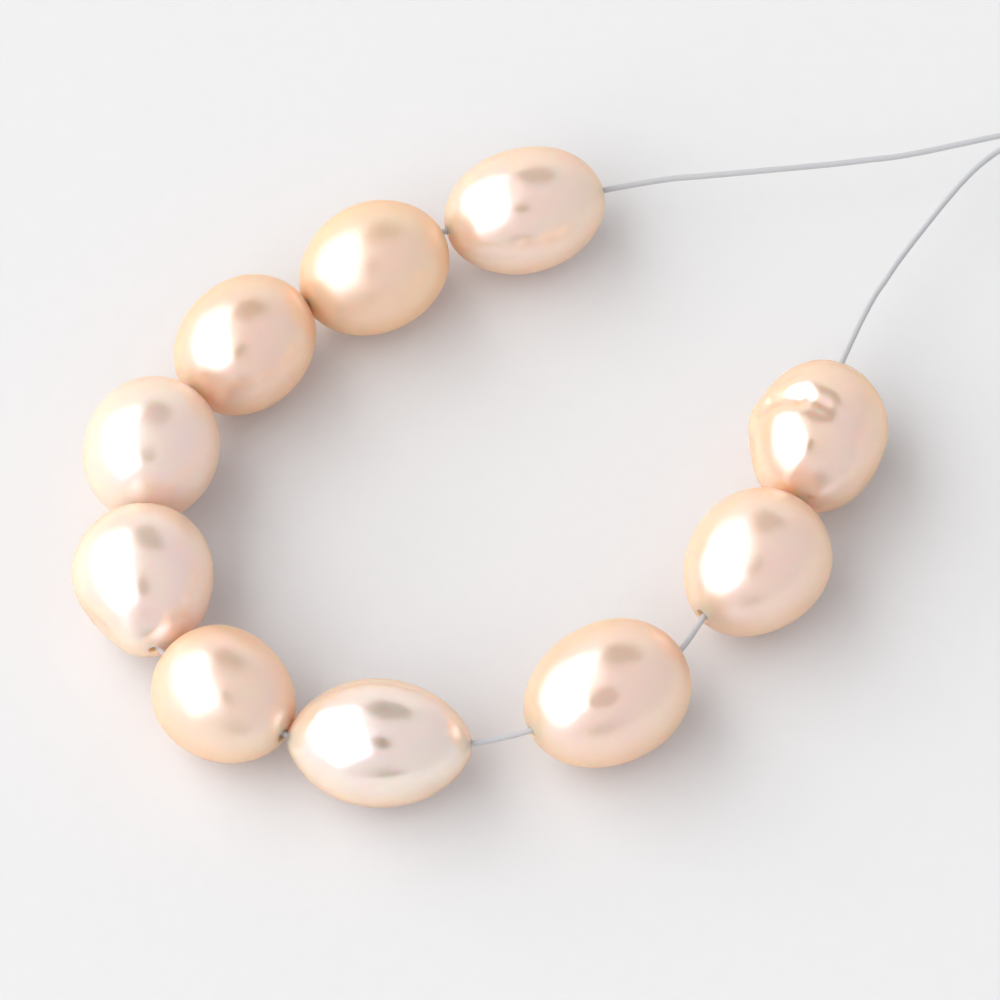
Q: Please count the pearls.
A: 10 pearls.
